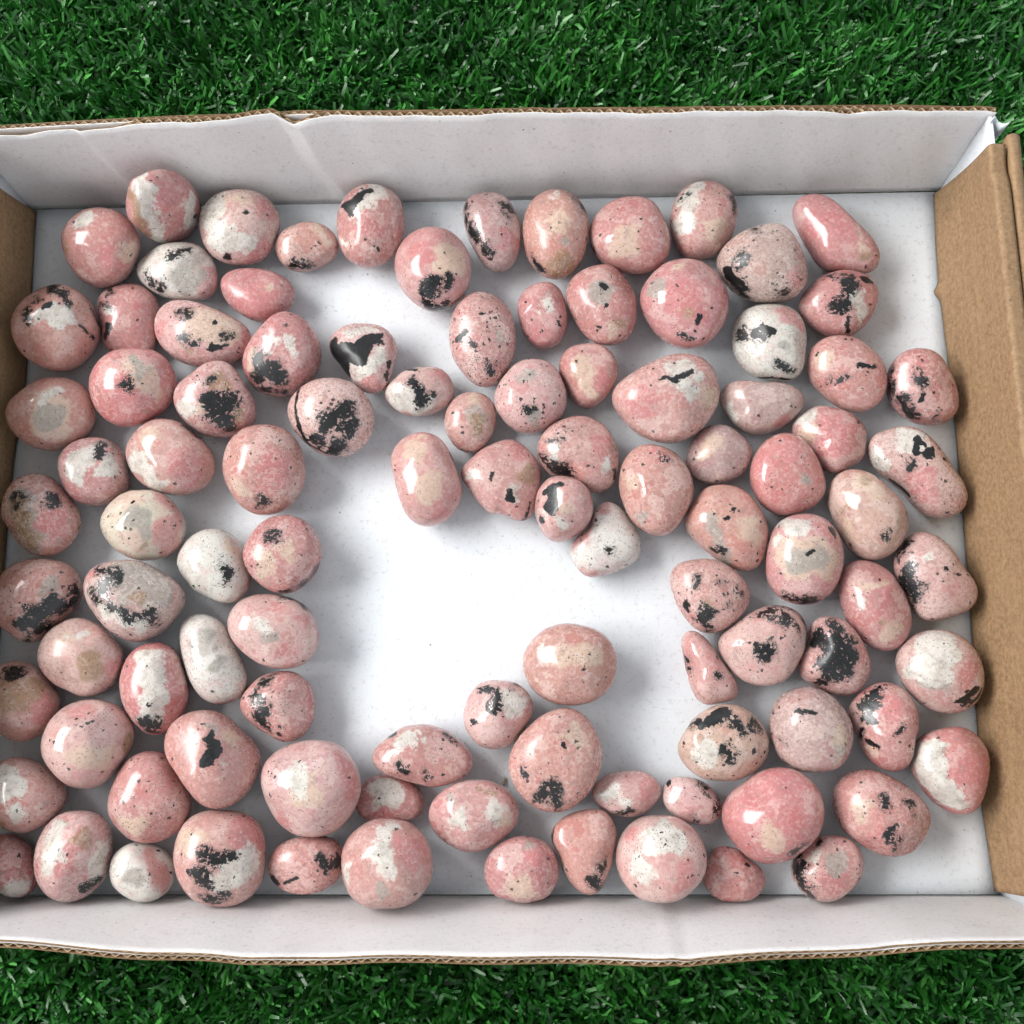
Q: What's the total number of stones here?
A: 102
